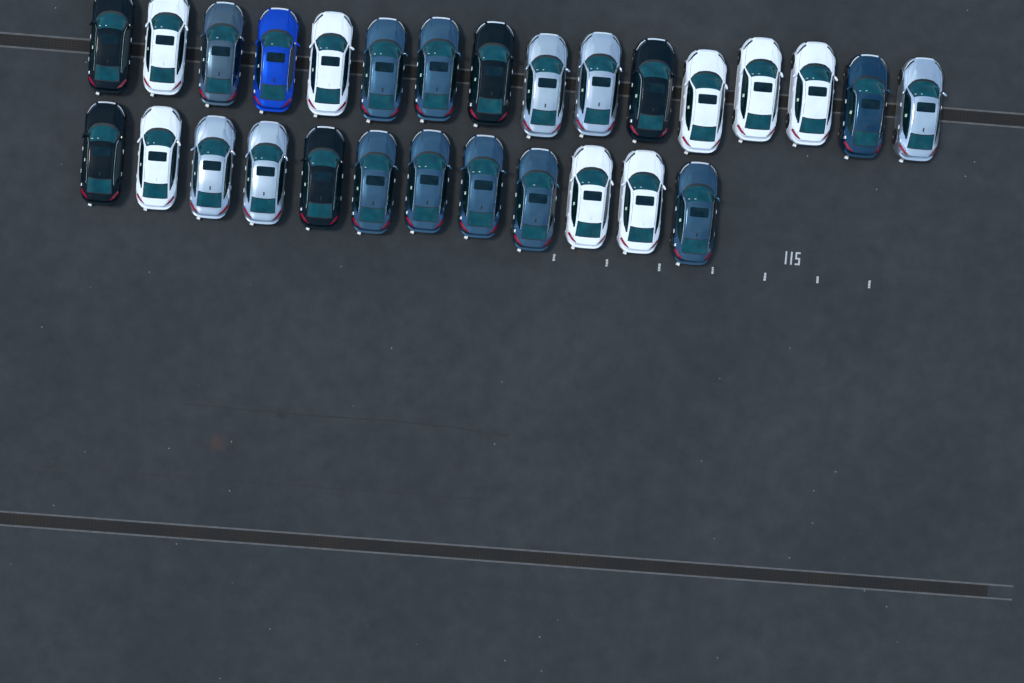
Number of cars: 28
